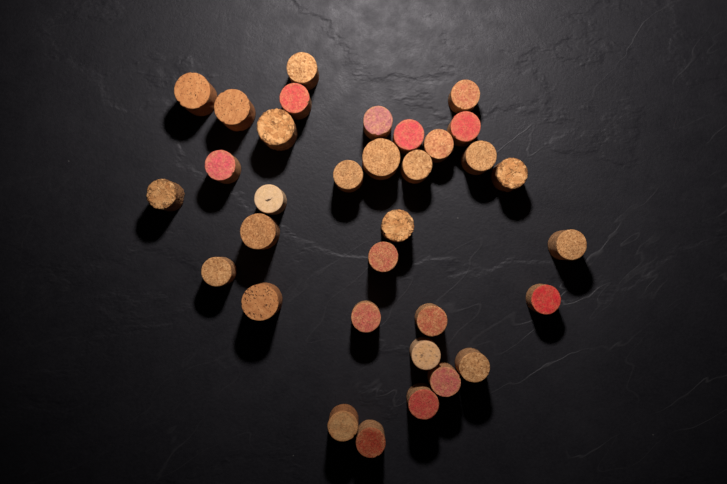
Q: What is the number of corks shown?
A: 33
